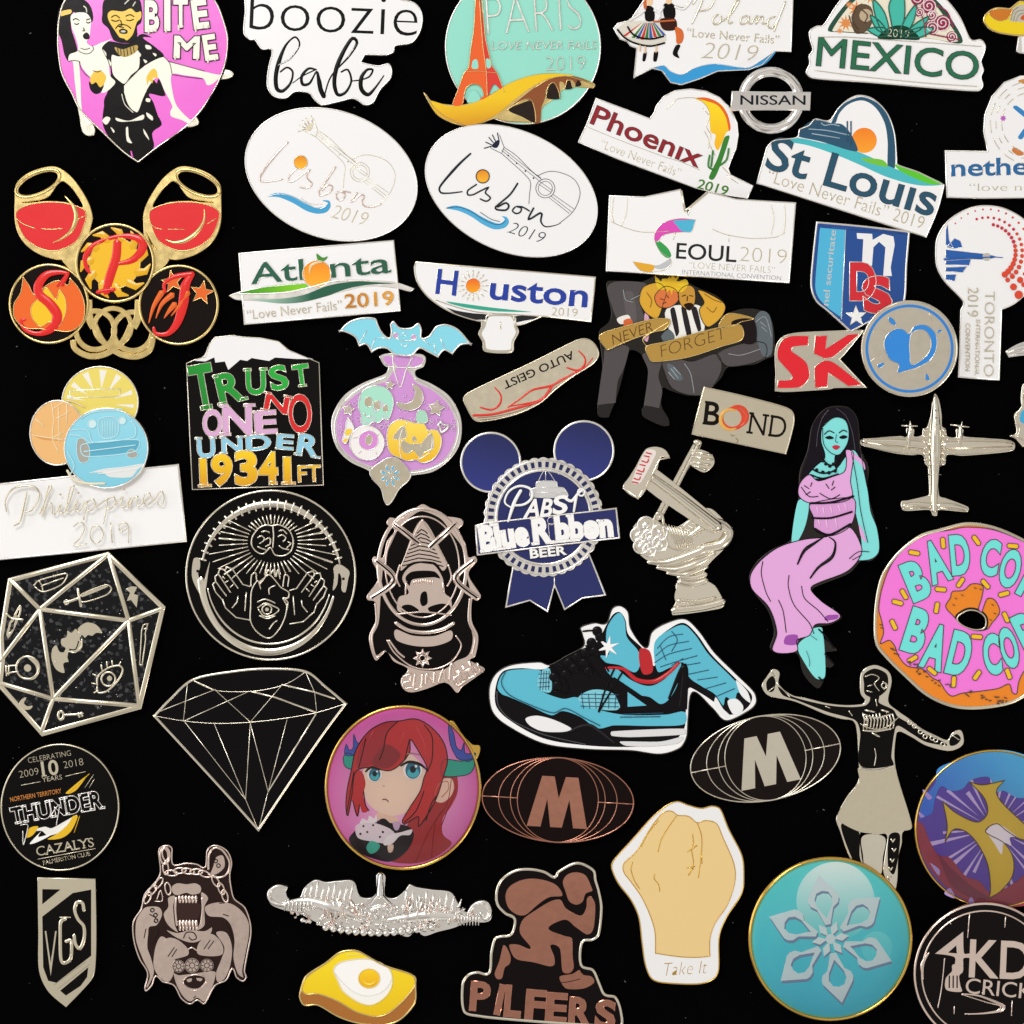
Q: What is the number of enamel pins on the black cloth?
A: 52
